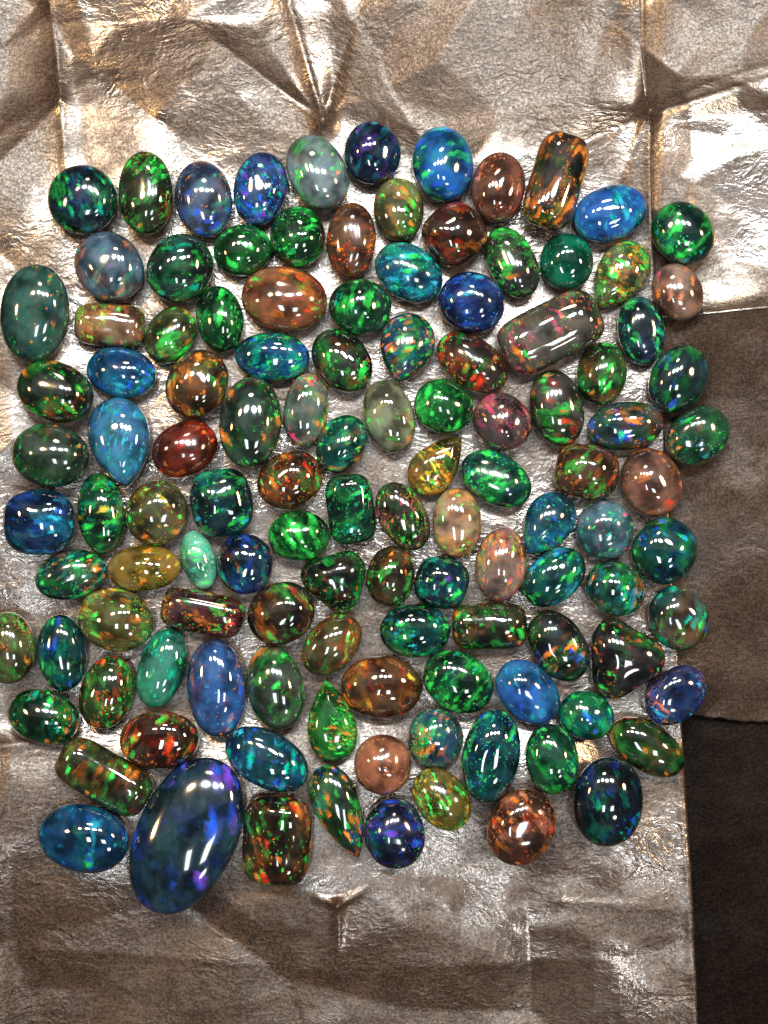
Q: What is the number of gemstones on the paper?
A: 117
